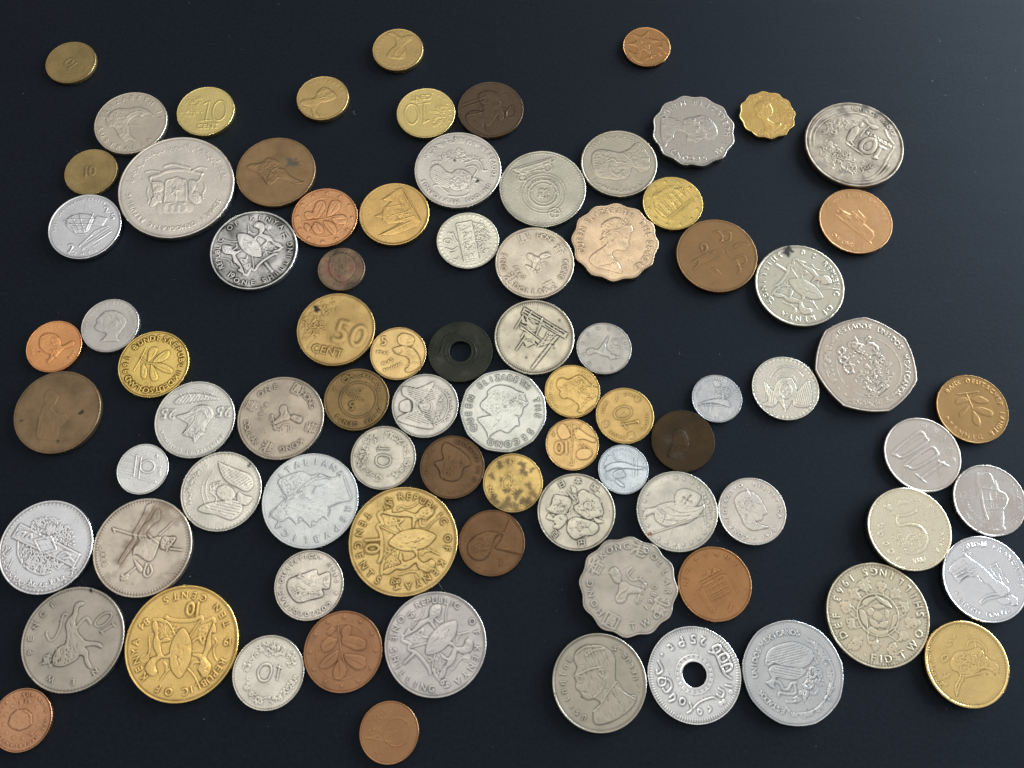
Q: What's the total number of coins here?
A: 84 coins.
